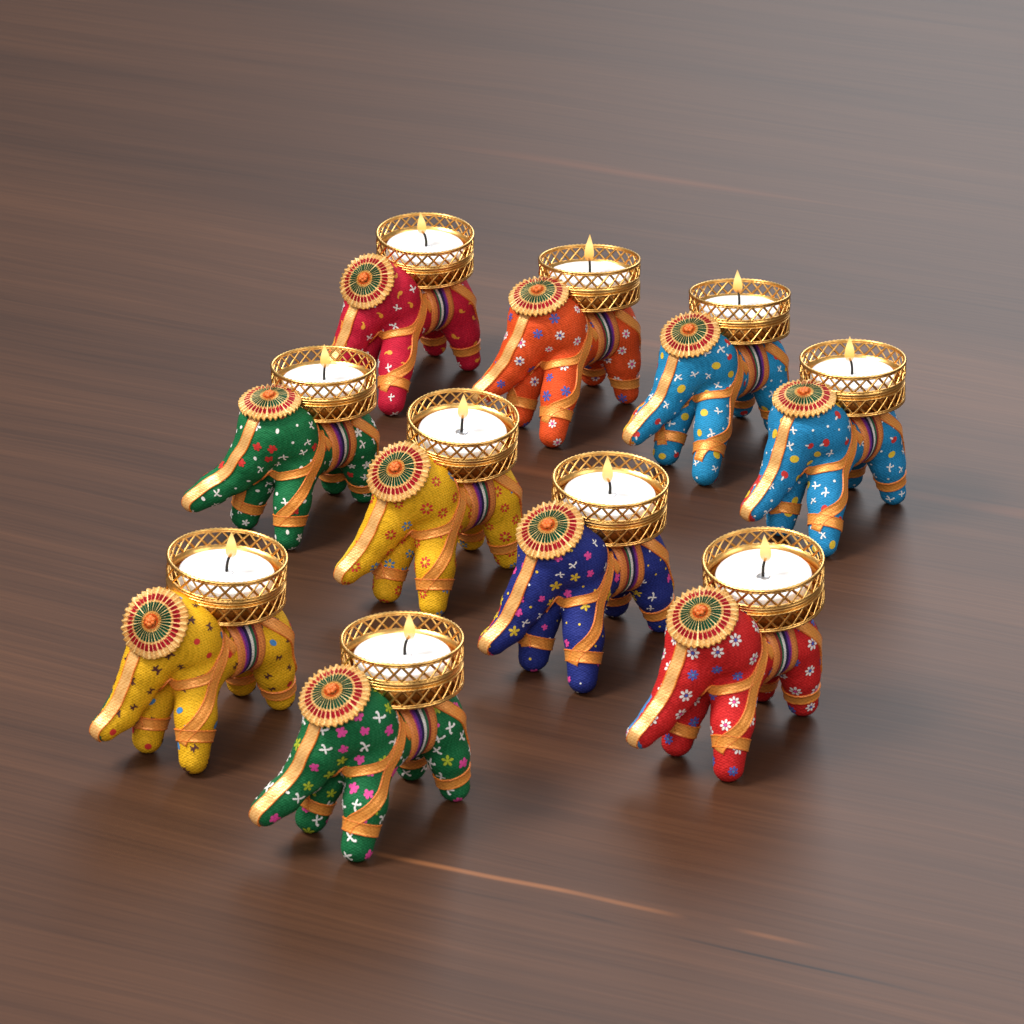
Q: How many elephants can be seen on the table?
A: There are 10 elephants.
